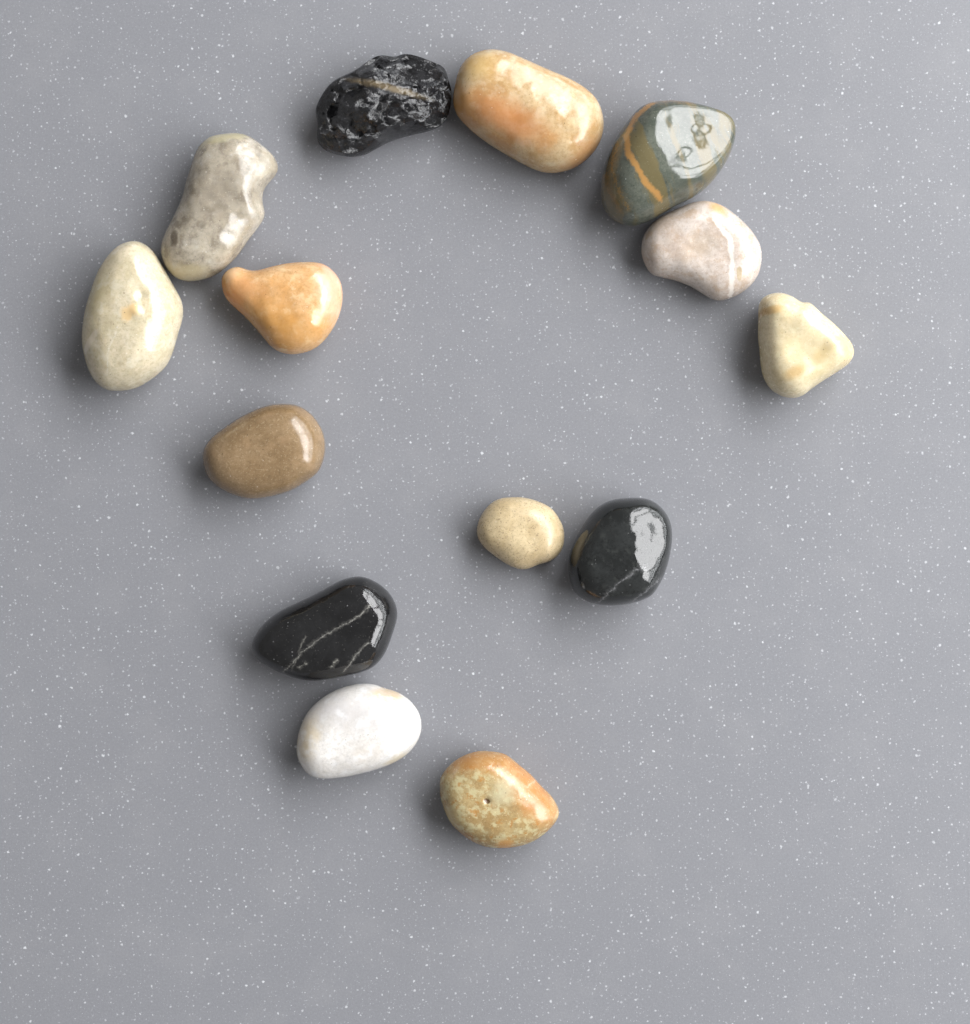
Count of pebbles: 14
